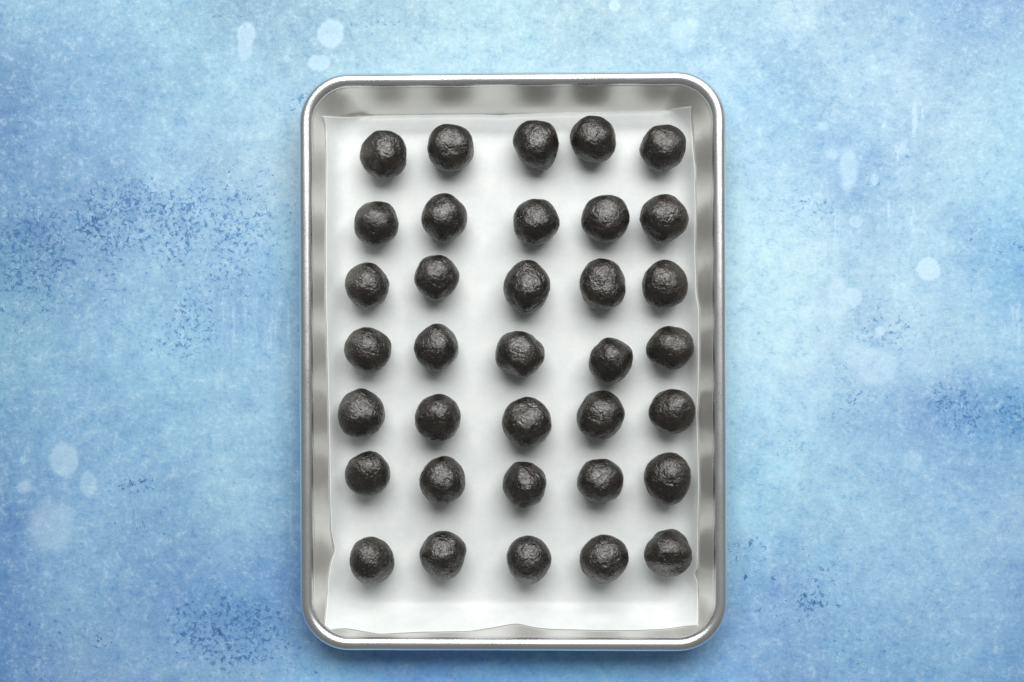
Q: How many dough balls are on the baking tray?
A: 35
